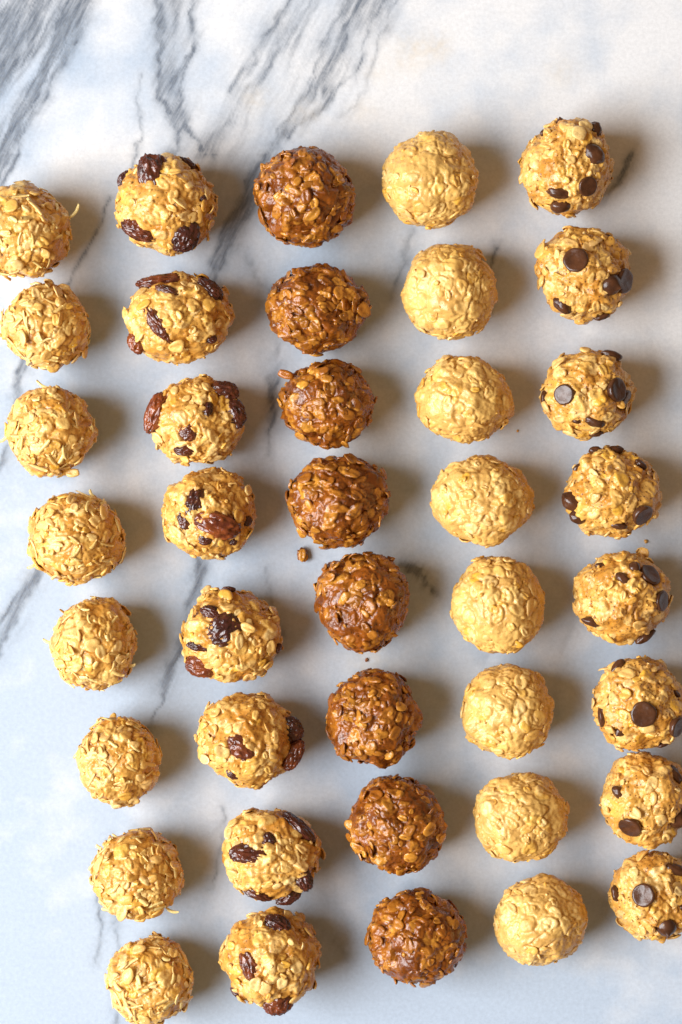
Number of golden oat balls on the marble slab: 32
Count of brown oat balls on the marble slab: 8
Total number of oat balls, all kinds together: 40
